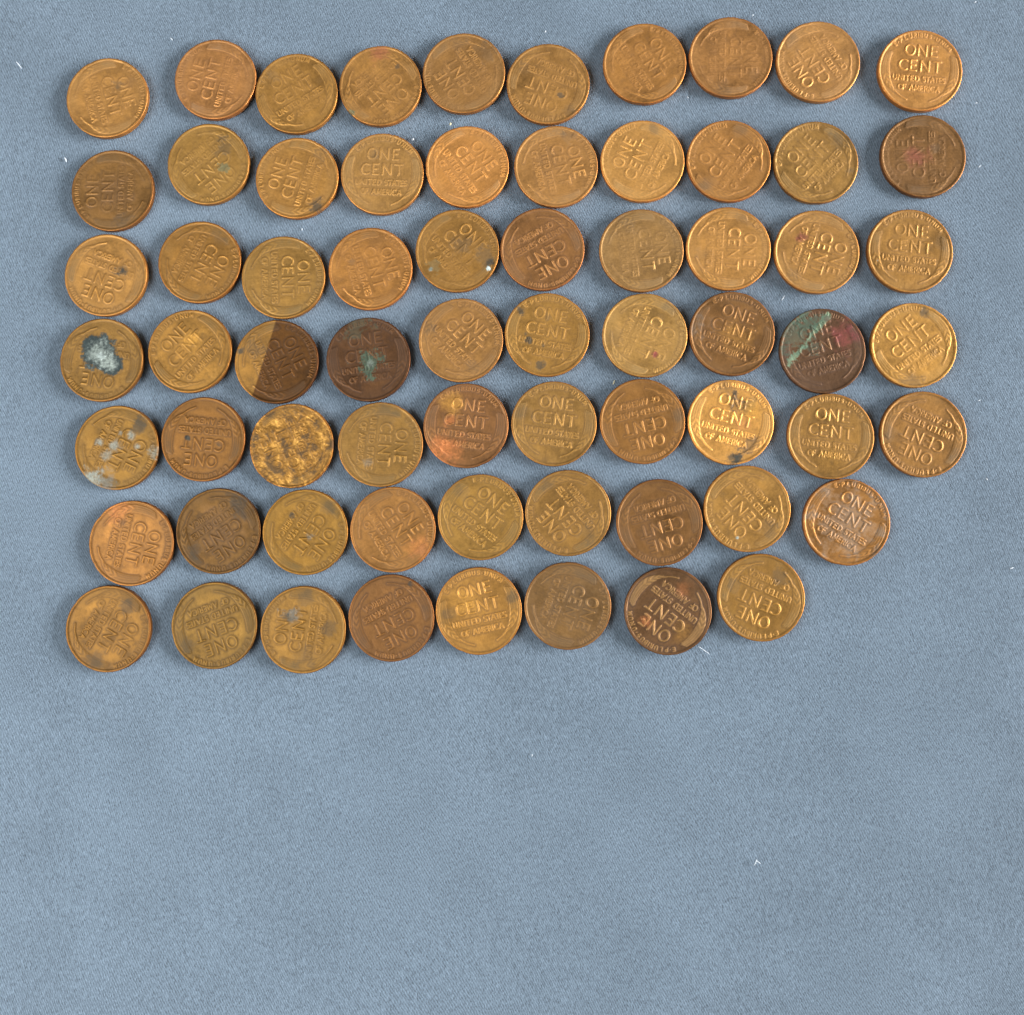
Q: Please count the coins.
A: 67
